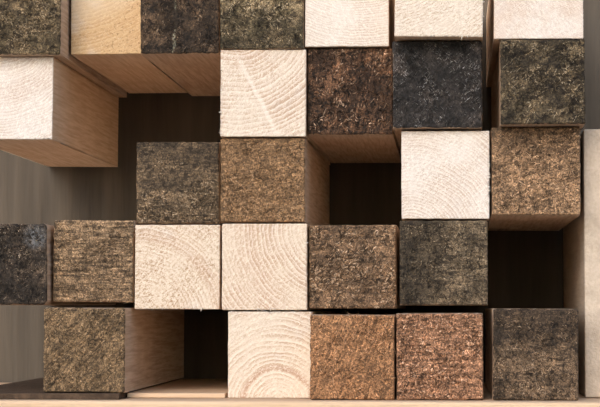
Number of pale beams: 10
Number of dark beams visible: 17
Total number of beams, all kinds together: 27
